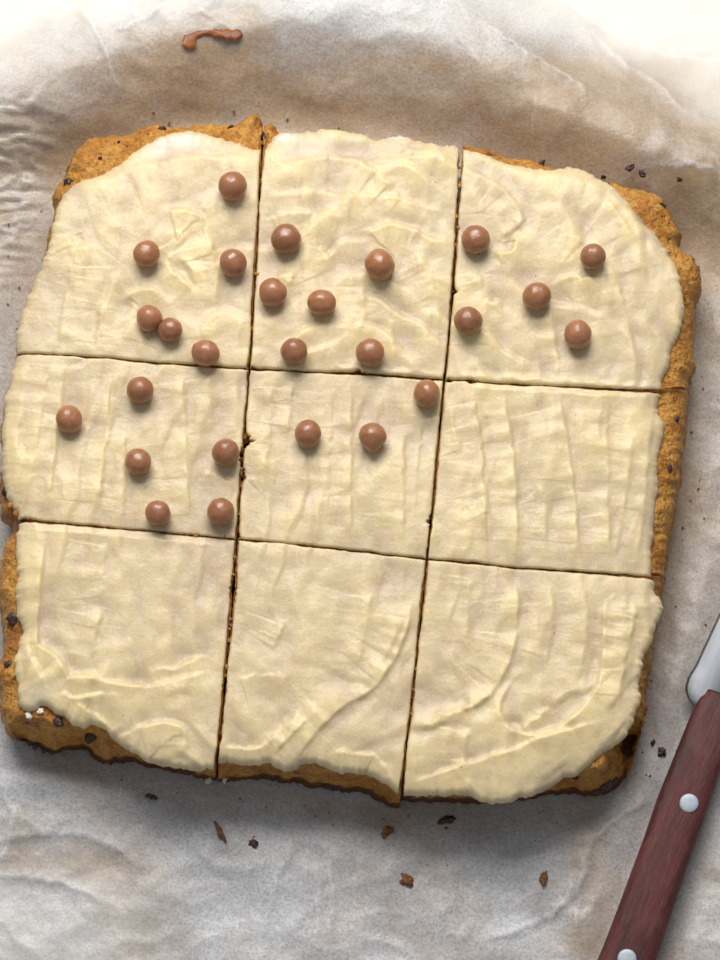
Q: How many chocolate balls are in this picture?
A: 26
